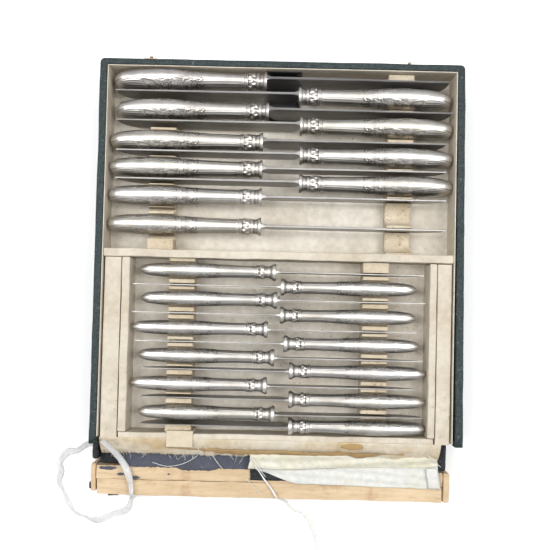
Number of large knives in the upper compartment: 10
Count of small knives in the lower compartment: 12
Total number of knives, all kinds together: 22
